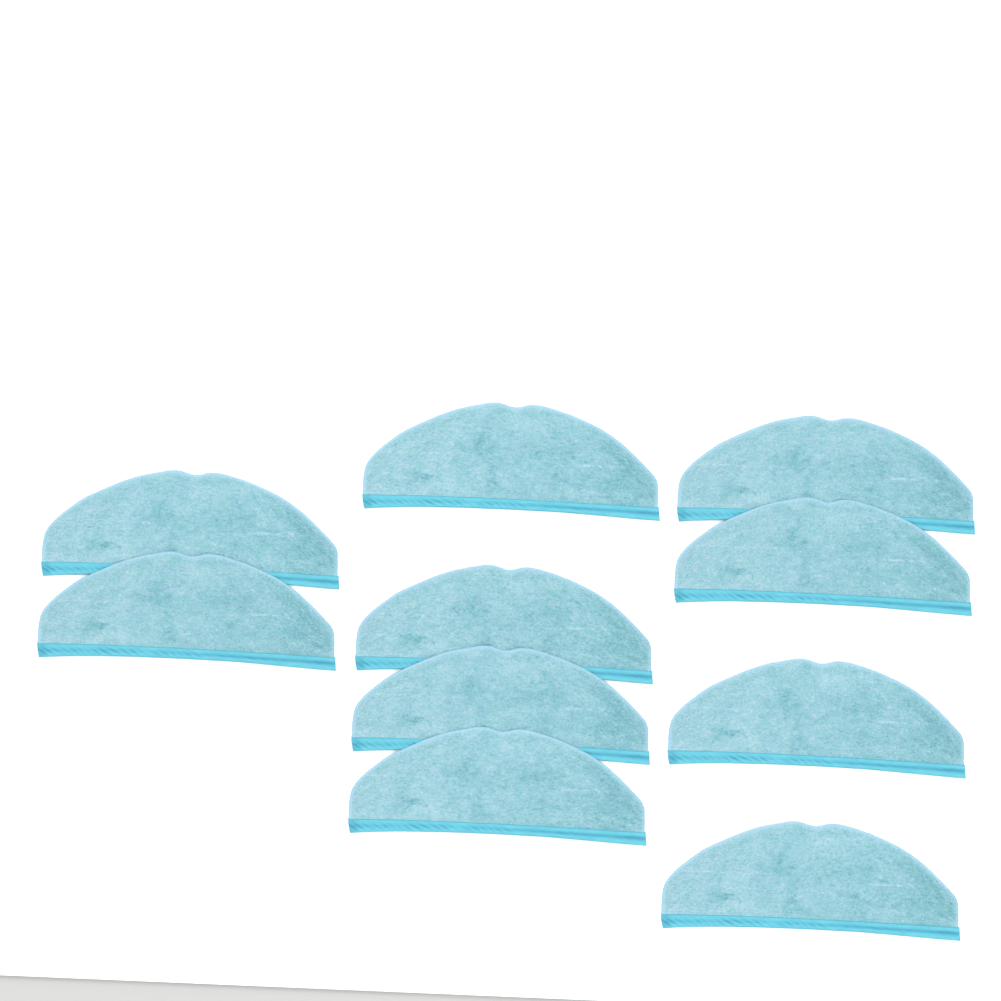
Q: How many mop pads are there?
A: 10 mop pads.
